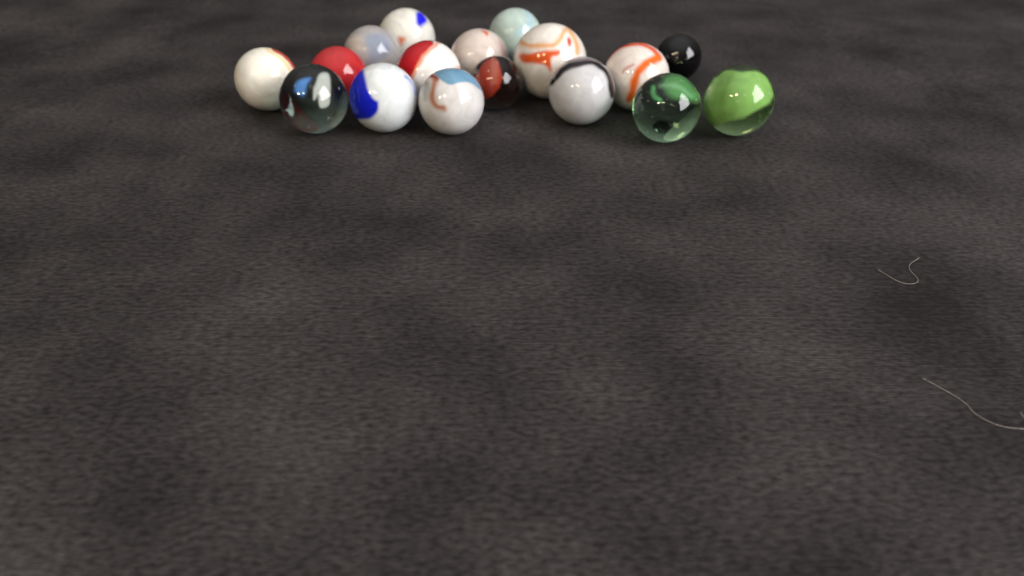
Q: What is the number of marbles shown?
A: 17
